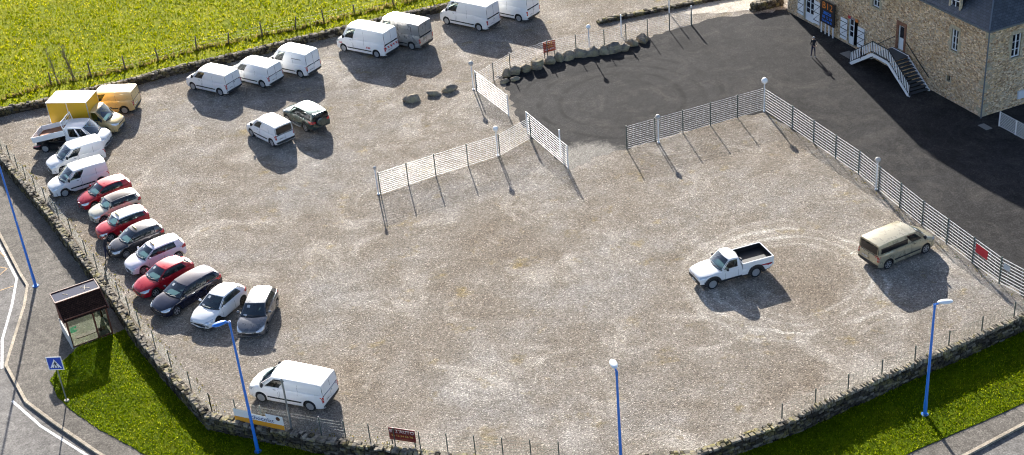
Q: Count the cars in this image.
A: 10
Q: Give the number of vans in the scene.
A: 13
